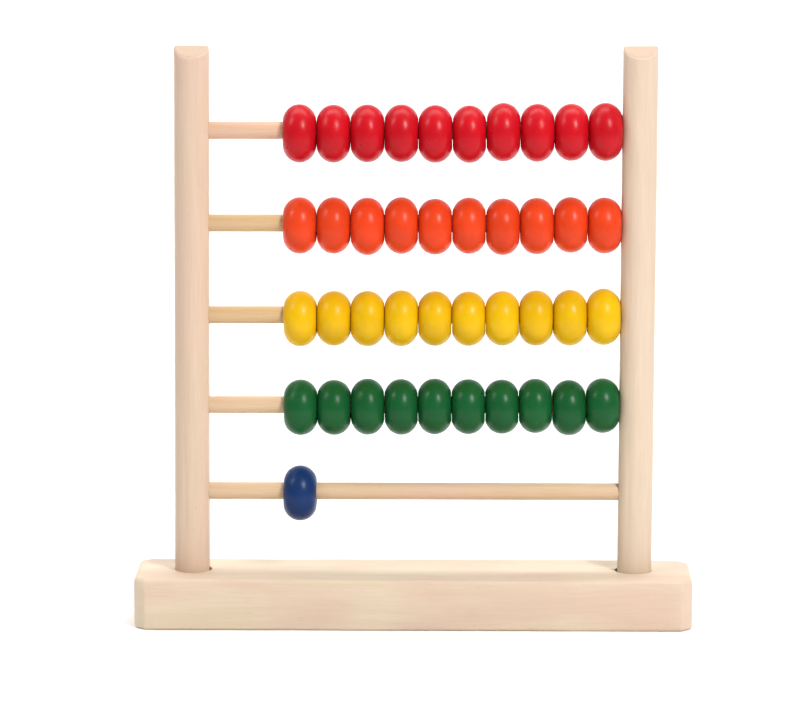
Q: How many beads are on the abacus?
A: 41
